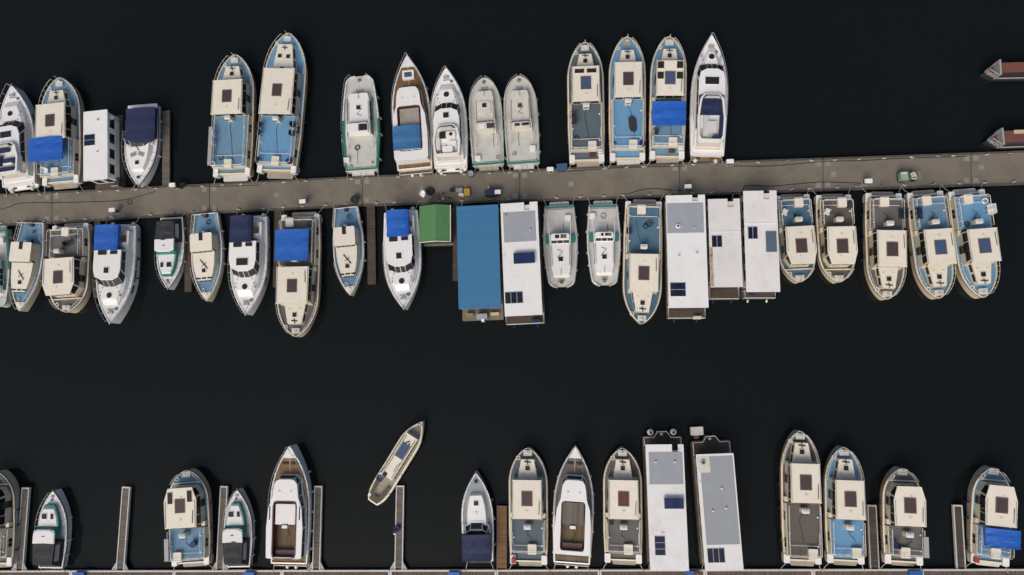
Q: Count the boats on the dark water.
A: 56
